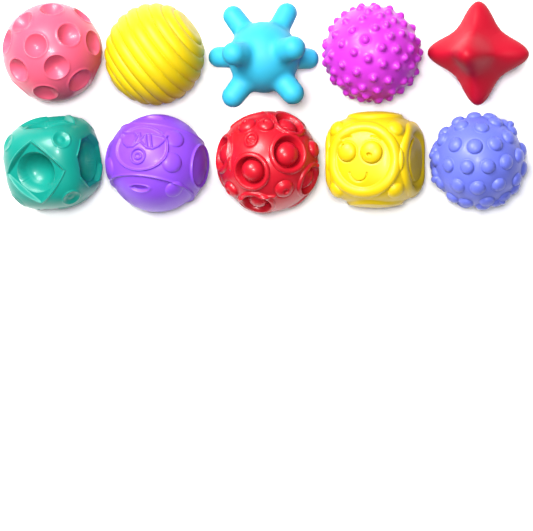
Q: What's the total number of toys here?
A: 10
